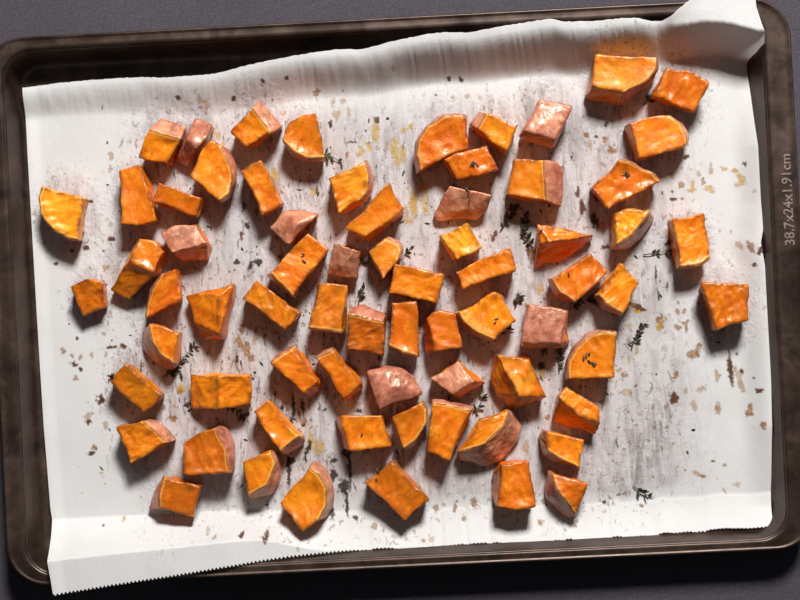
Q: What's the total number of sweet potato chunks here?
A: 70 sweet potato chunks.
